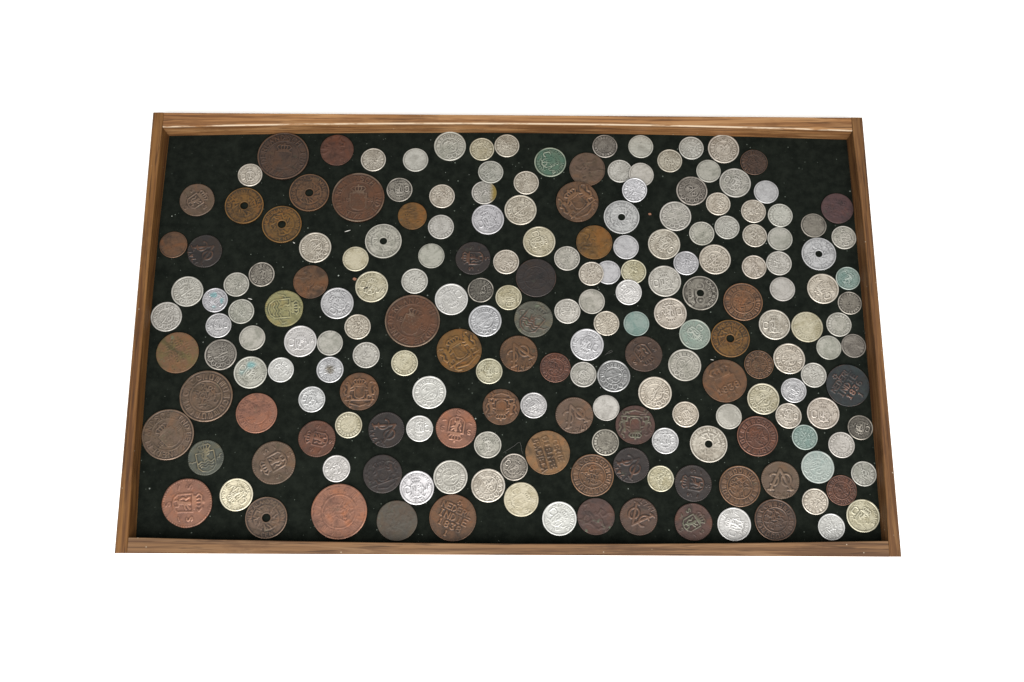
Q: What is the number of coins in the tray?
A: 200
